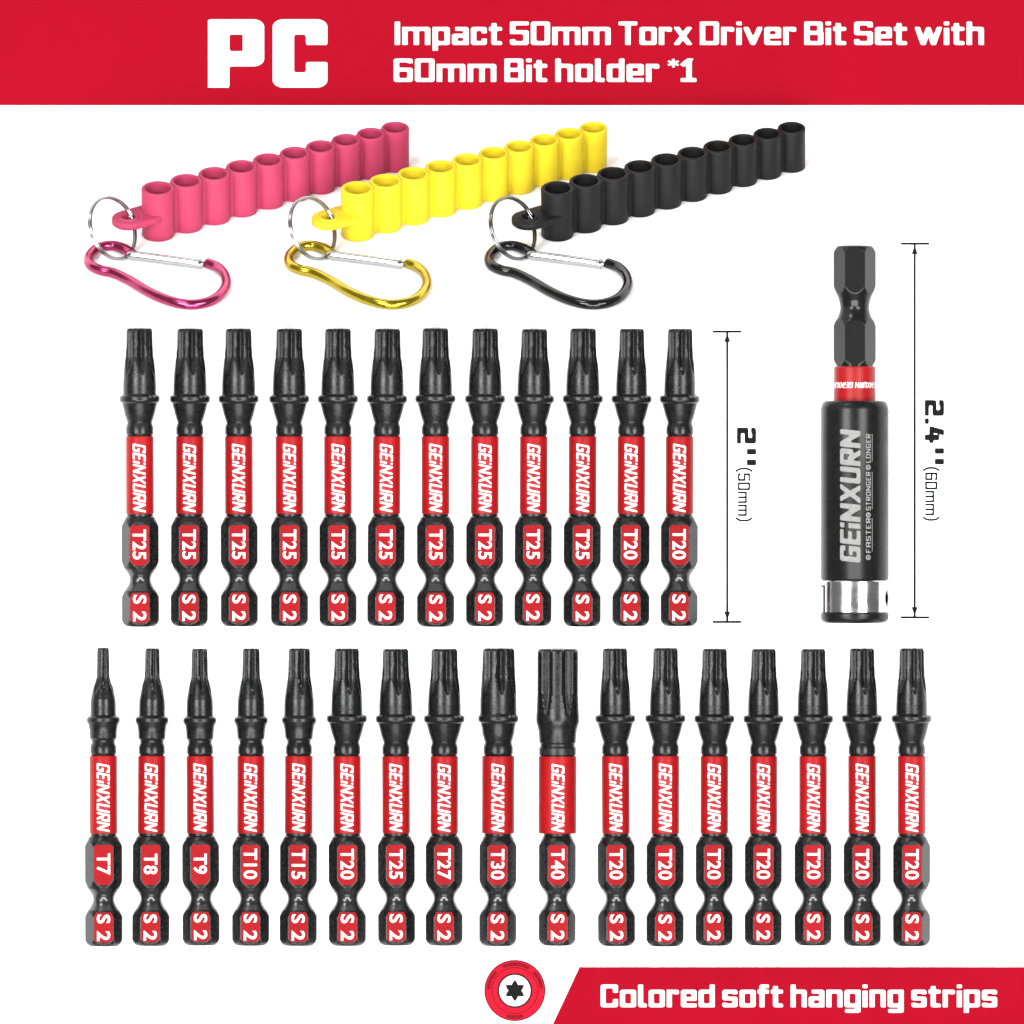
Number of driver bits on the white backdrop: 29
